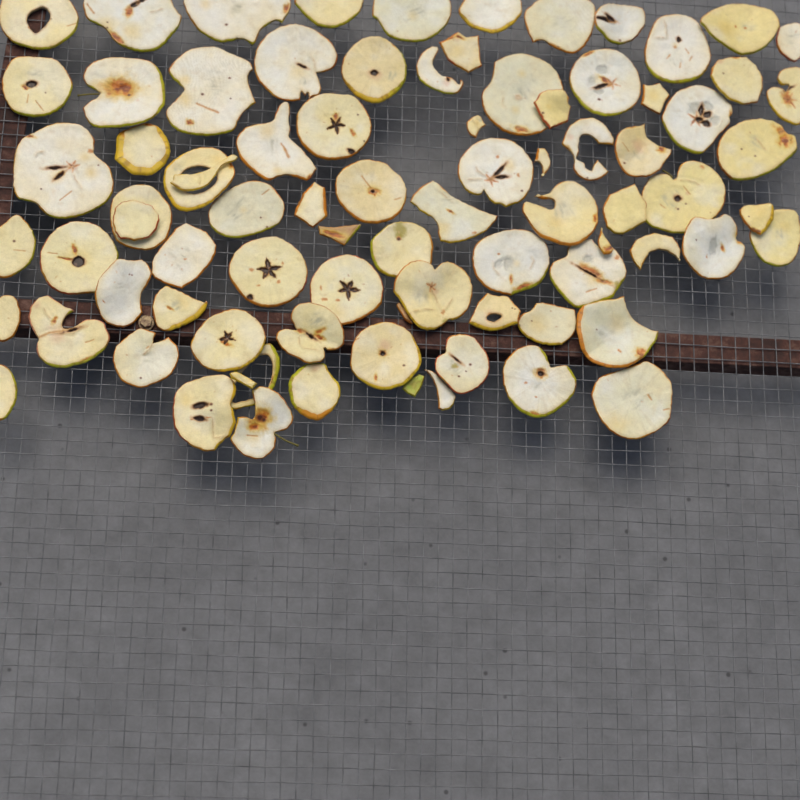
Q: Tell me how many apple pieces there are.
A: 84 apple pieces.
